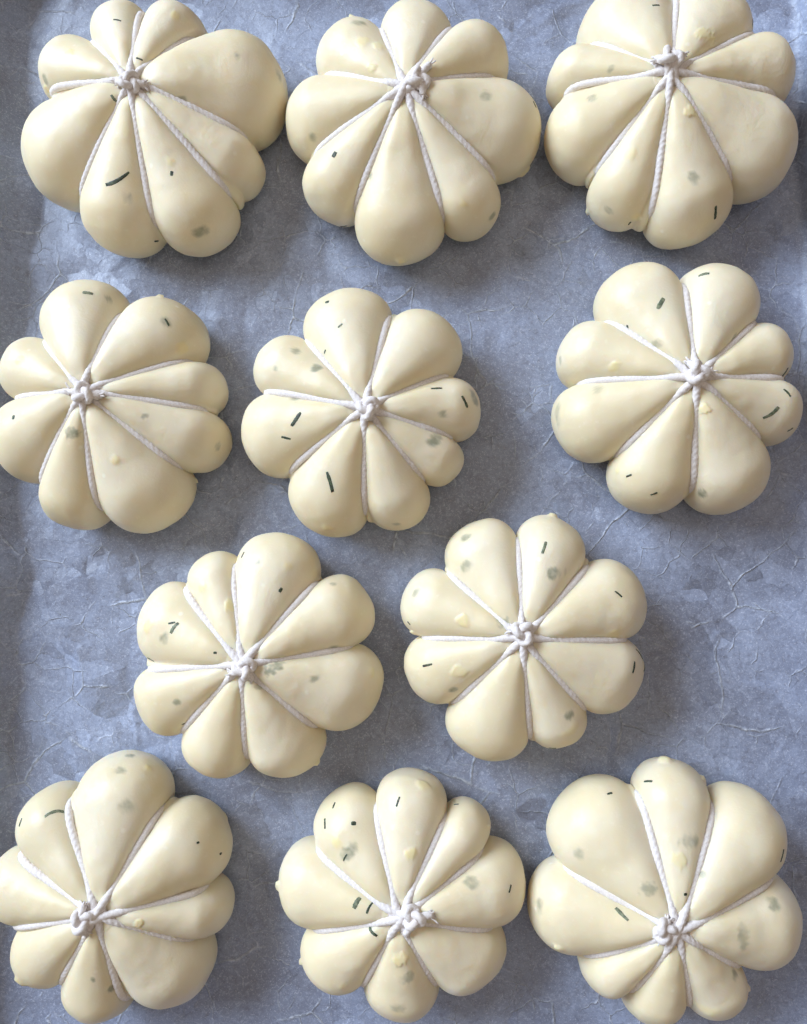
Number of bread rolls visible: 11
